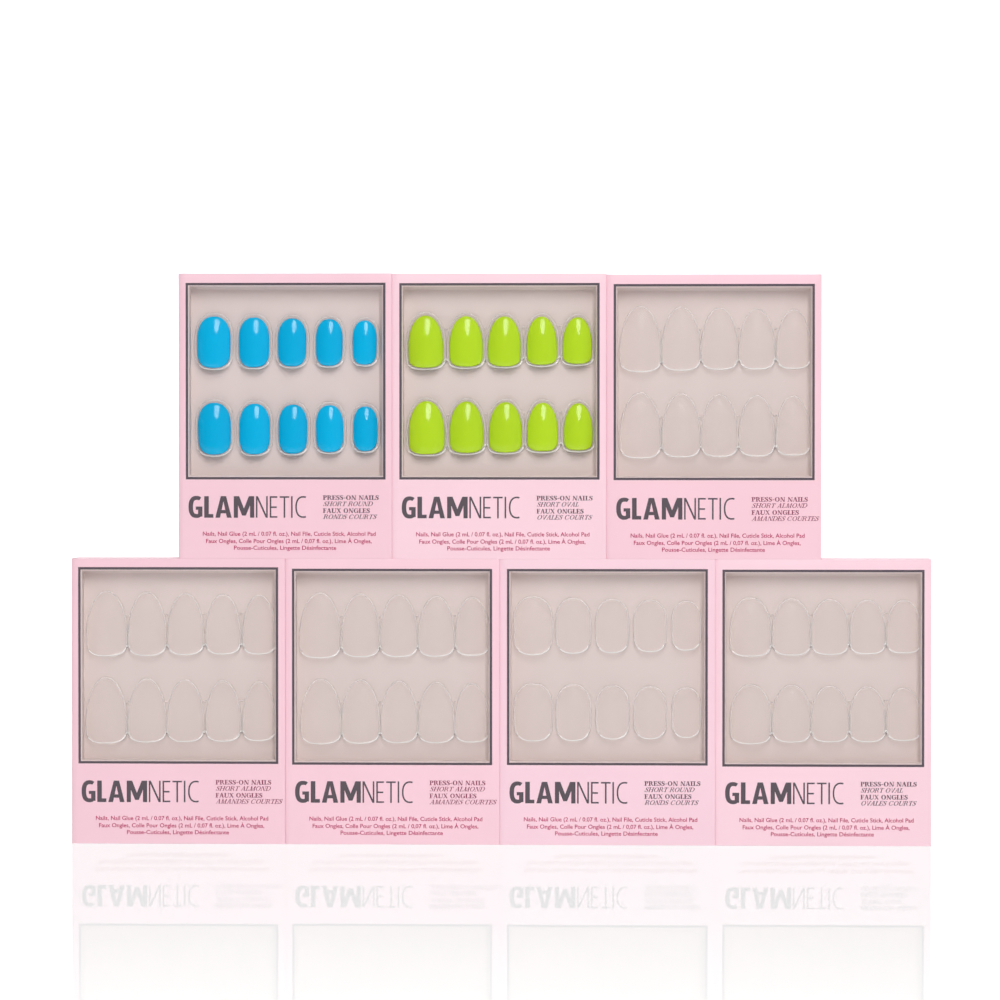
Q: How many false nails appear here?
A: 20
